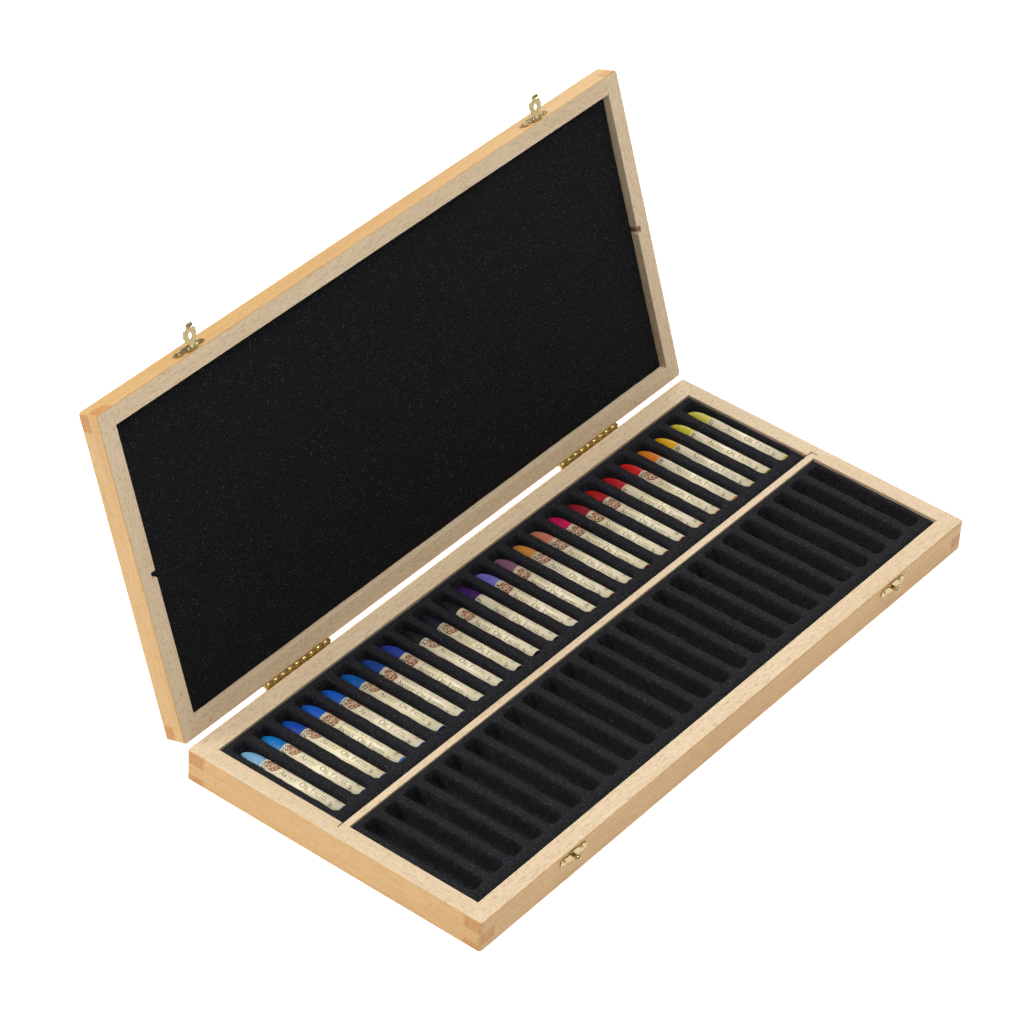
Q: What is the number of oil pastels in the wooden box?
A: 25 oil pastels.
